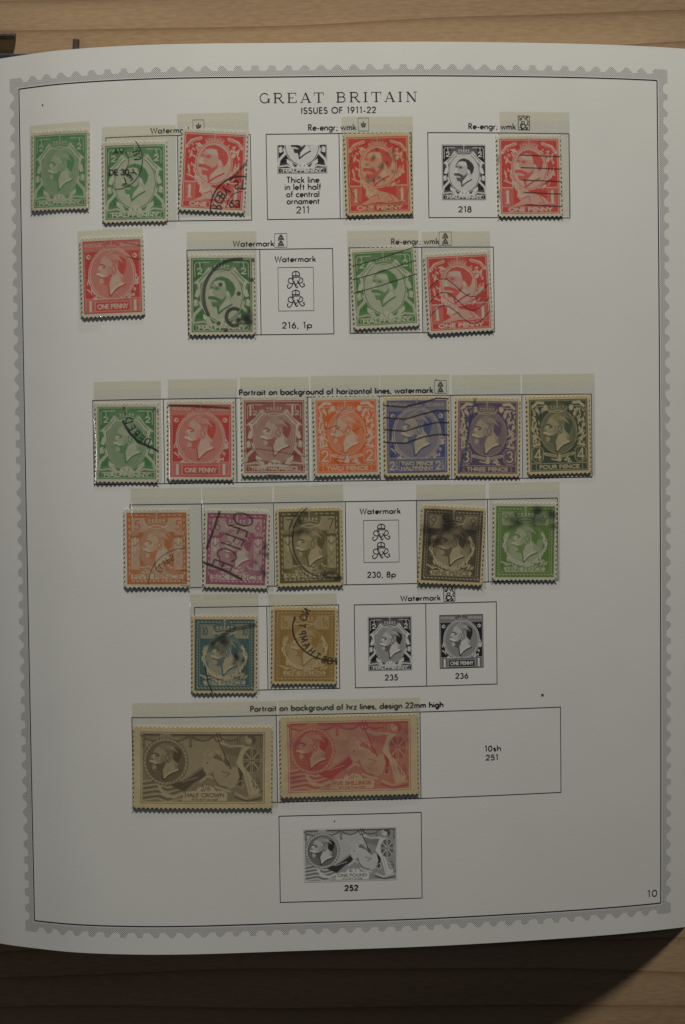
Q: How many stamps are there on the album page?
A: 25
